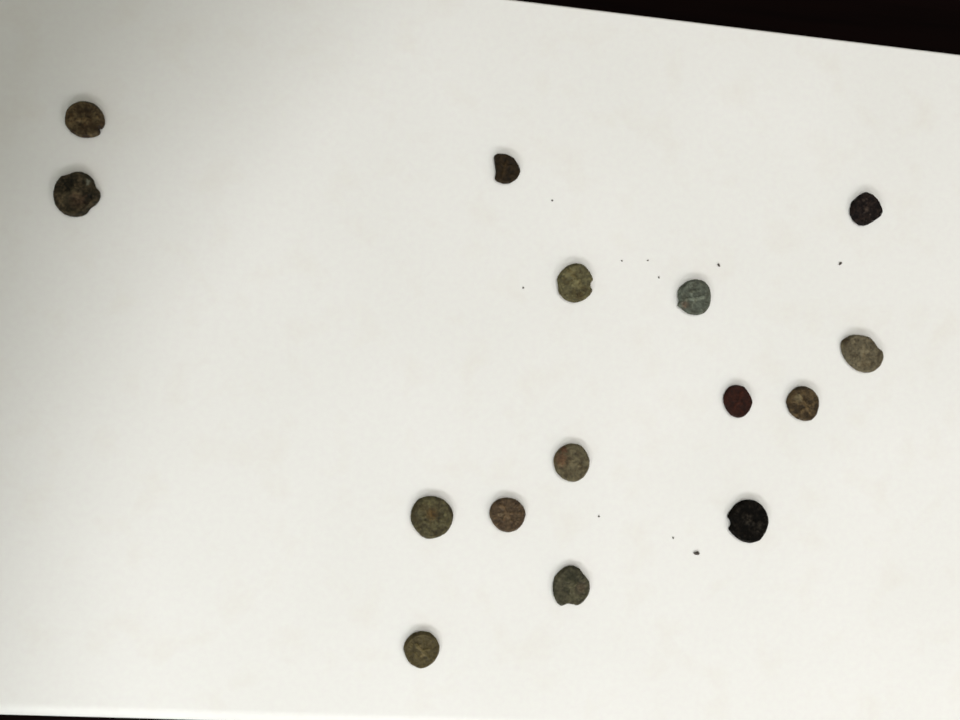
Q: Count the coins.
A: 15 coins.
